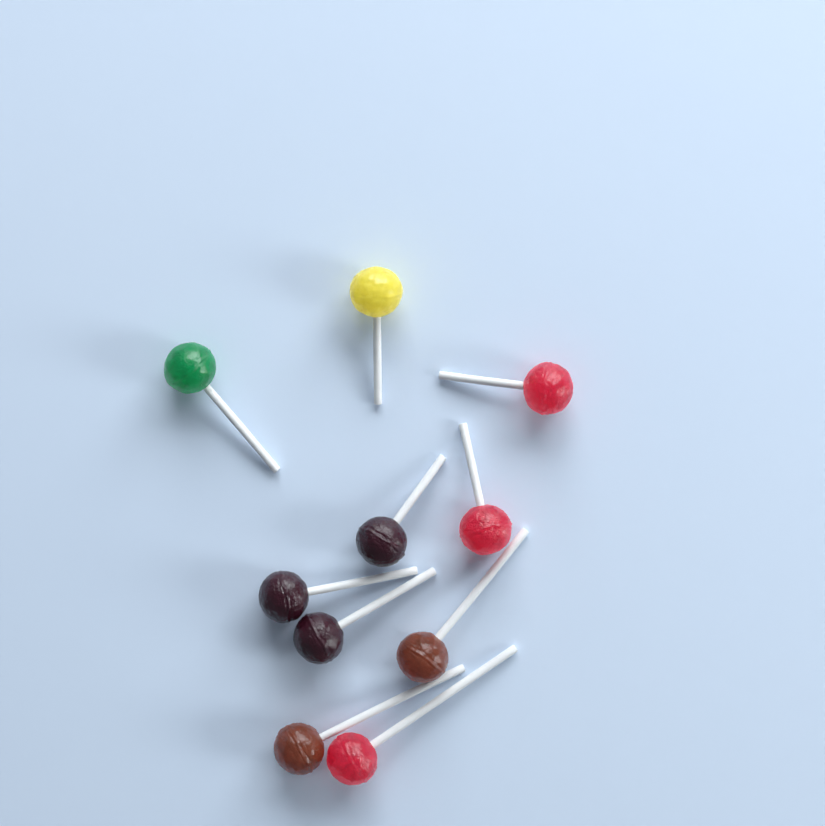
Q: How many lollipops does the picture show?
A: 10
